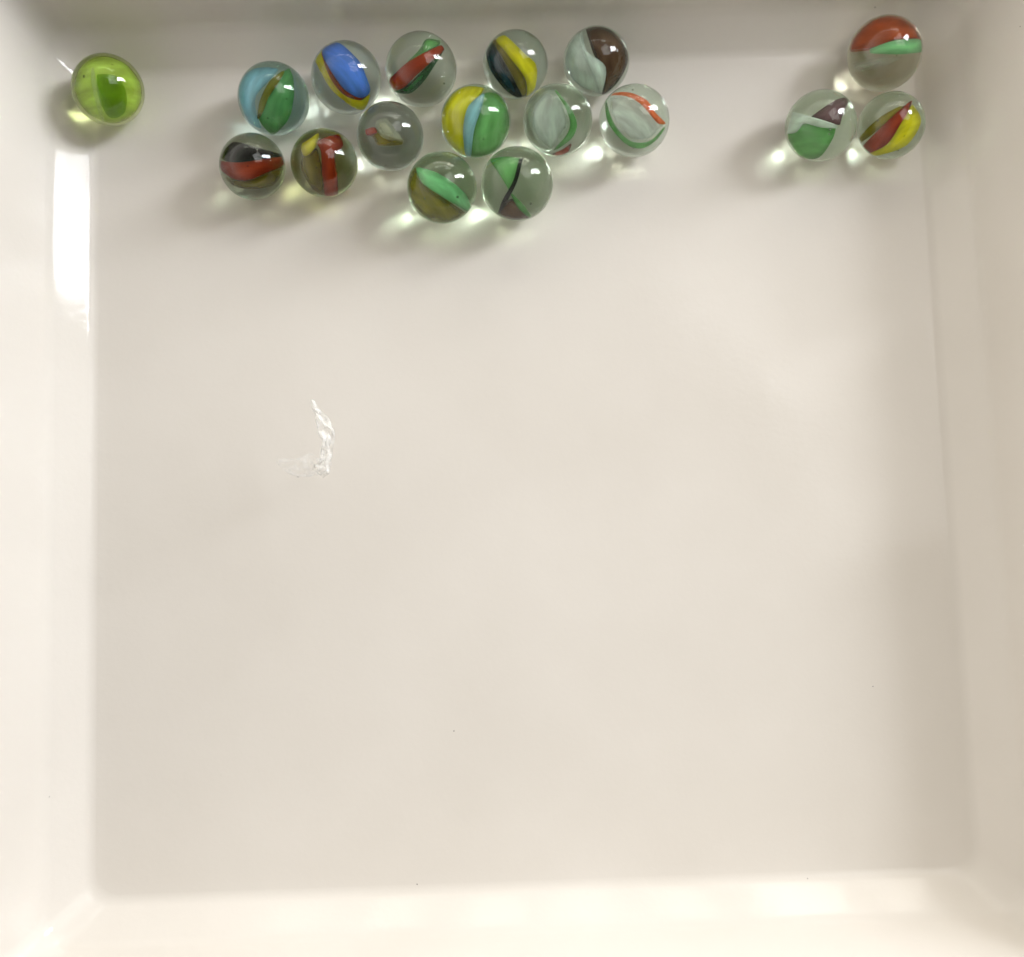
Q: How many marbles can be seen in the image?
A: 17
